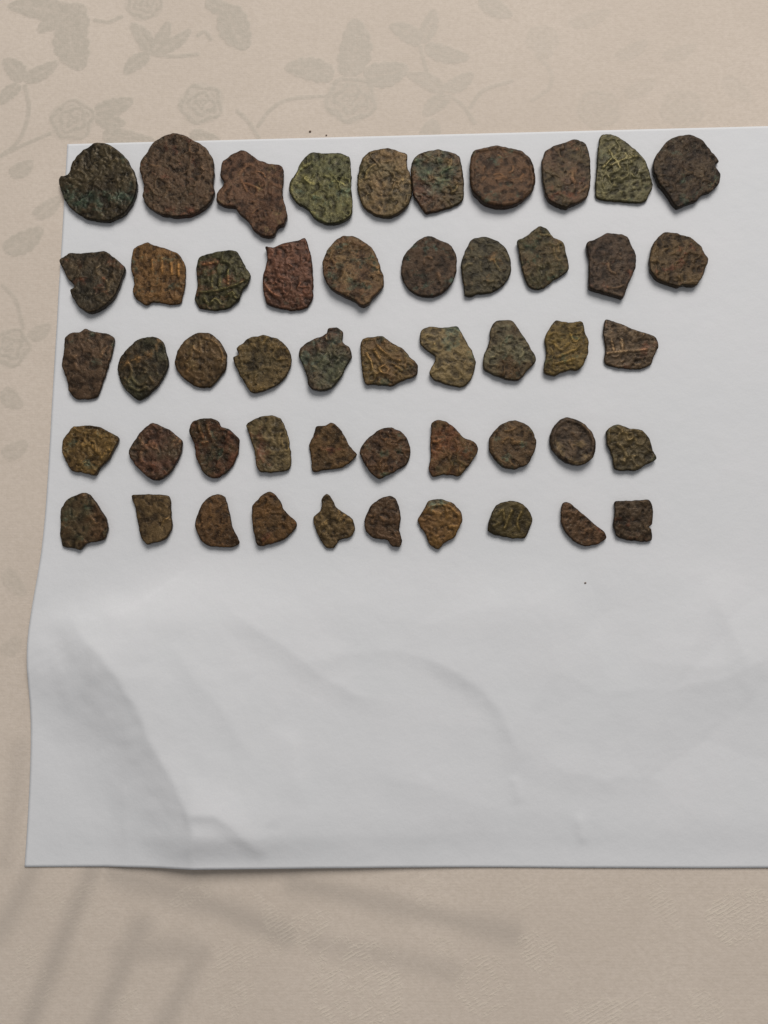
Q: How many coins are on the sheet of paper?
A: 50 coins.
